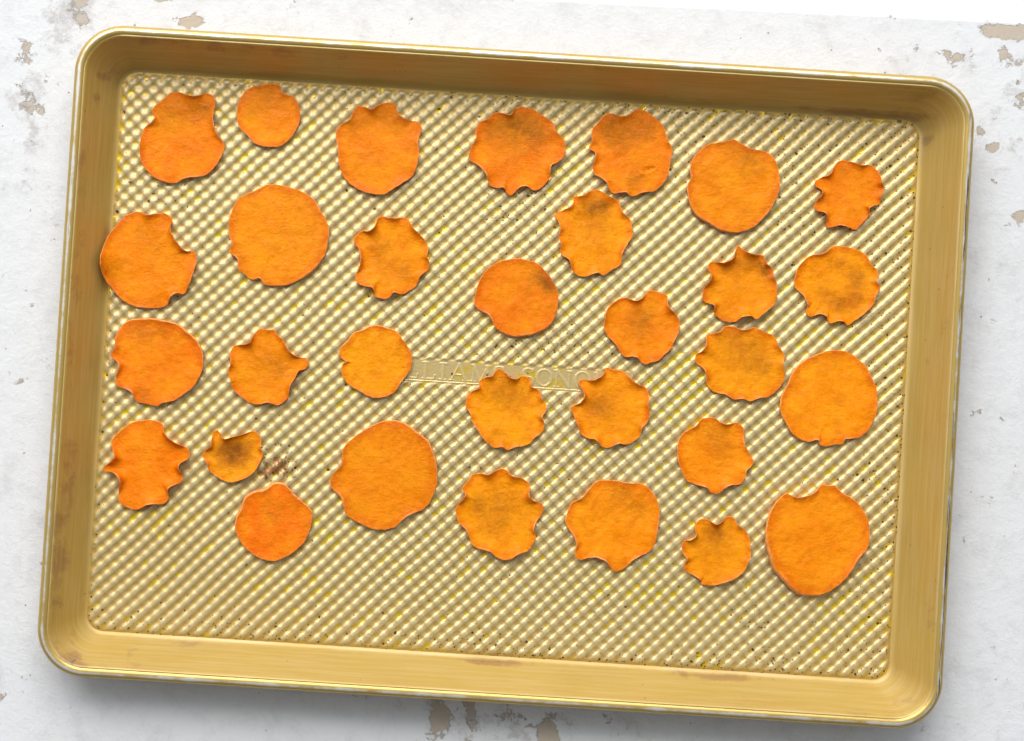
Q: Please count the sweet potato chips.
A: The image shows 31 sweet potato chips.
